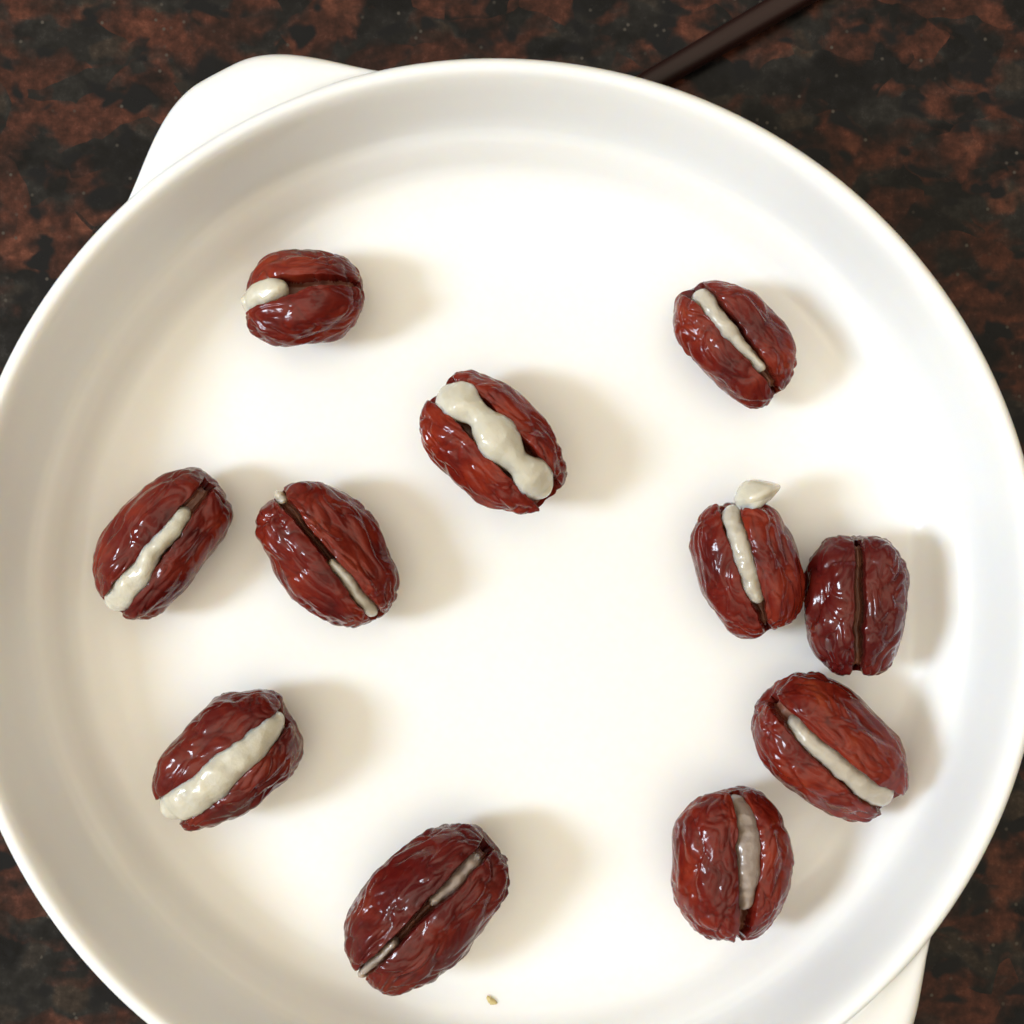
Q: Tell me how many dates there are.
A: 11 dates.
